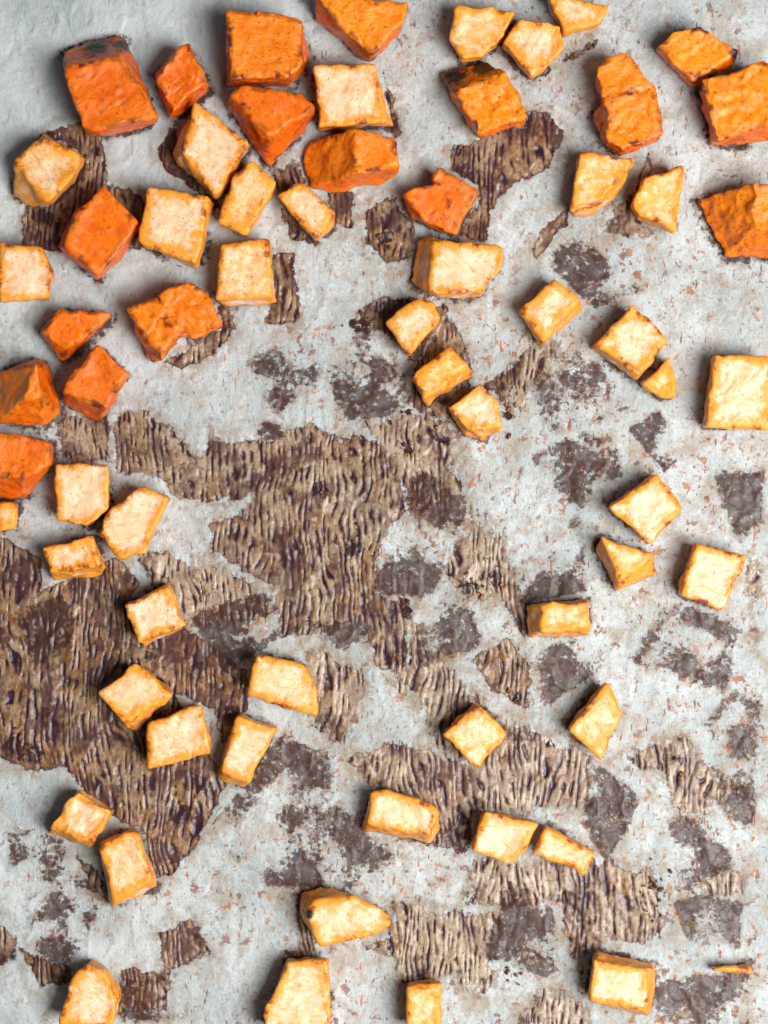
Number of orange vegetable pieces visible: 18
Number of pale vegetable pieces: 47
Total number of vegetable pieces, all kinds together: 65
